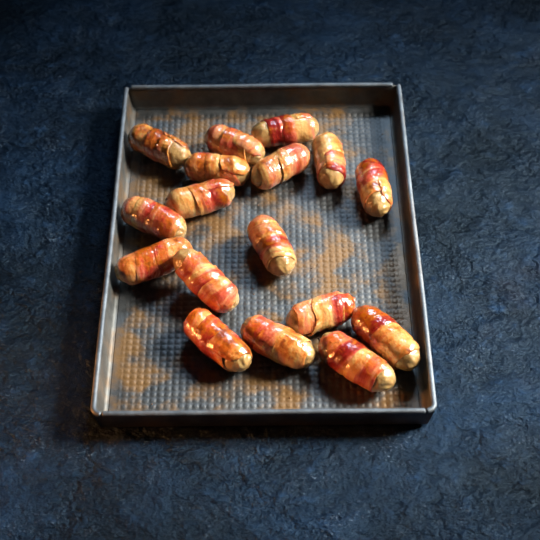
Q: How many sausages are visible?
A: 17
